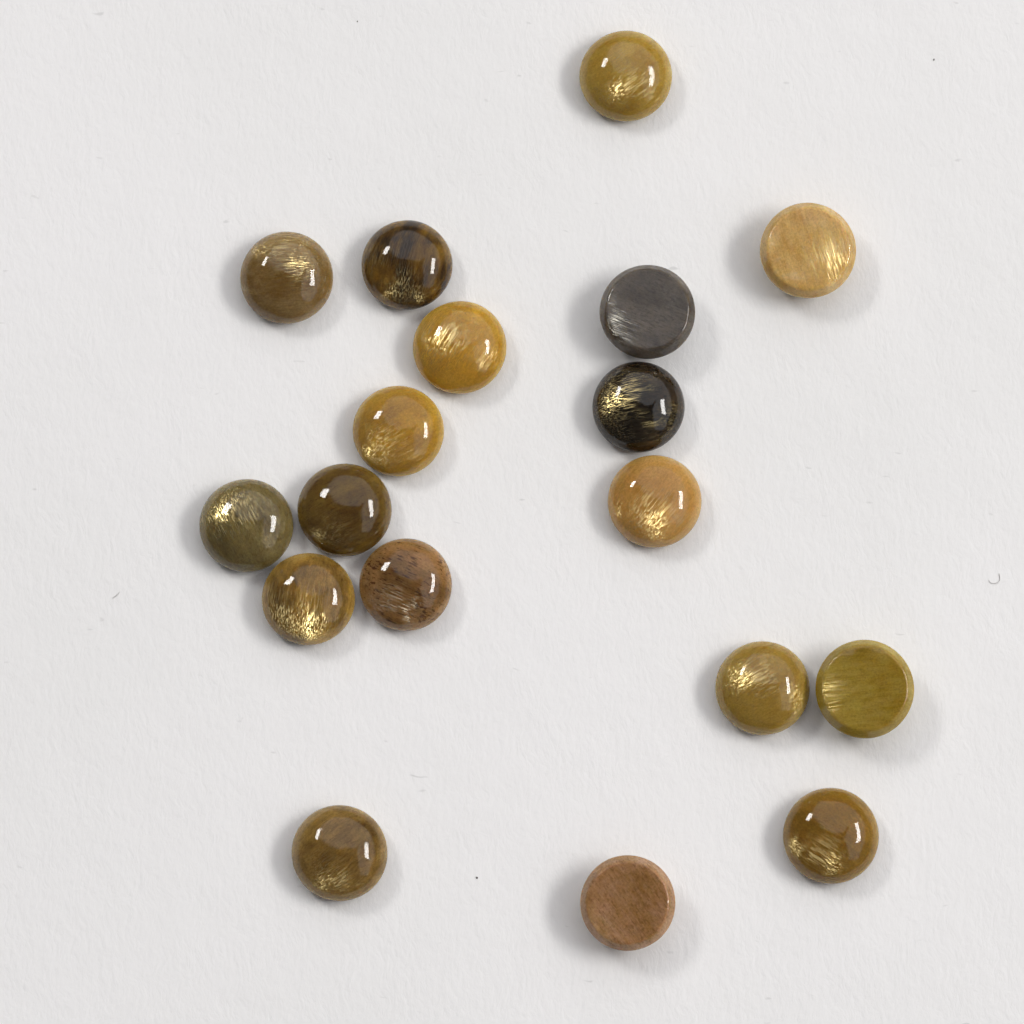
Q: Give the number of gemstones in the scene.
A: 18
